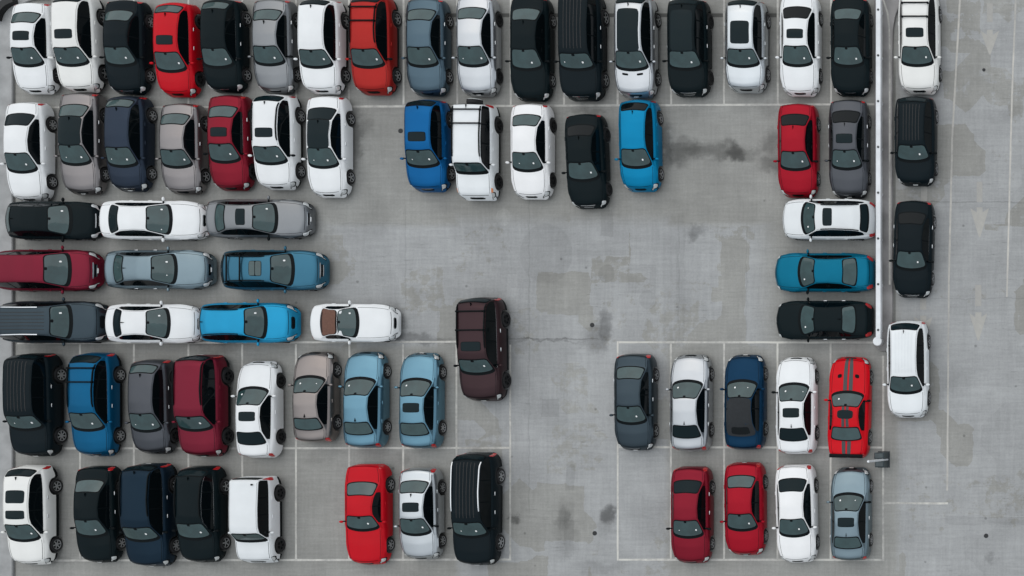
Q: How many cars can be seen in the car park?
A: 74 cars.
